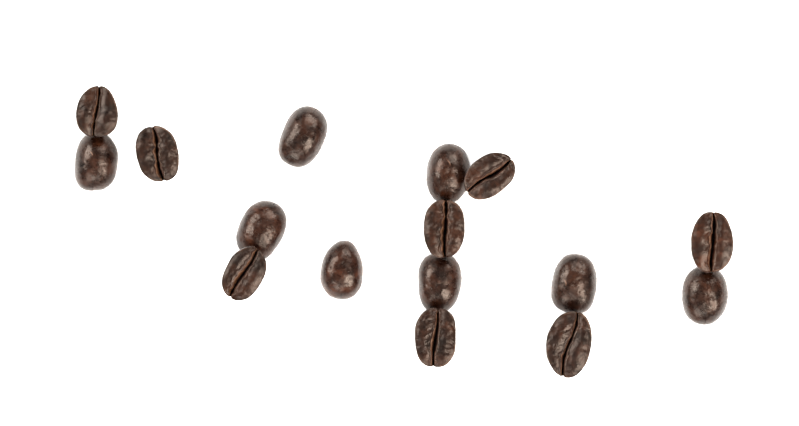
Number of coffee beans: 16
